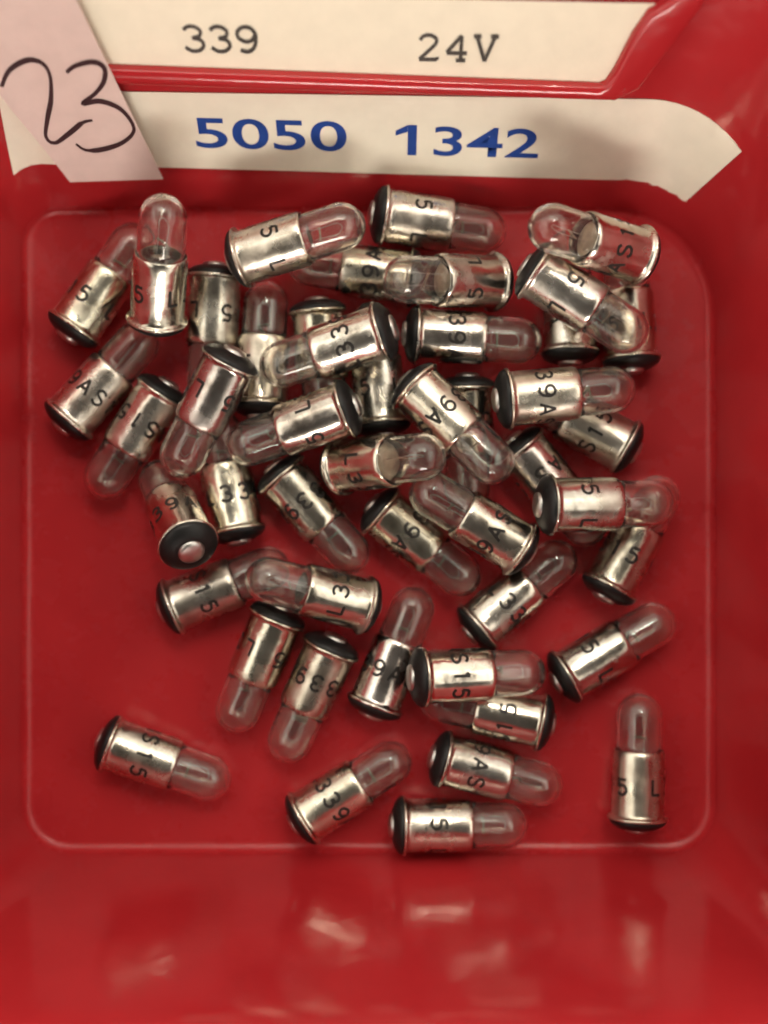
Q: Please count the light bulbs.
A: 47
